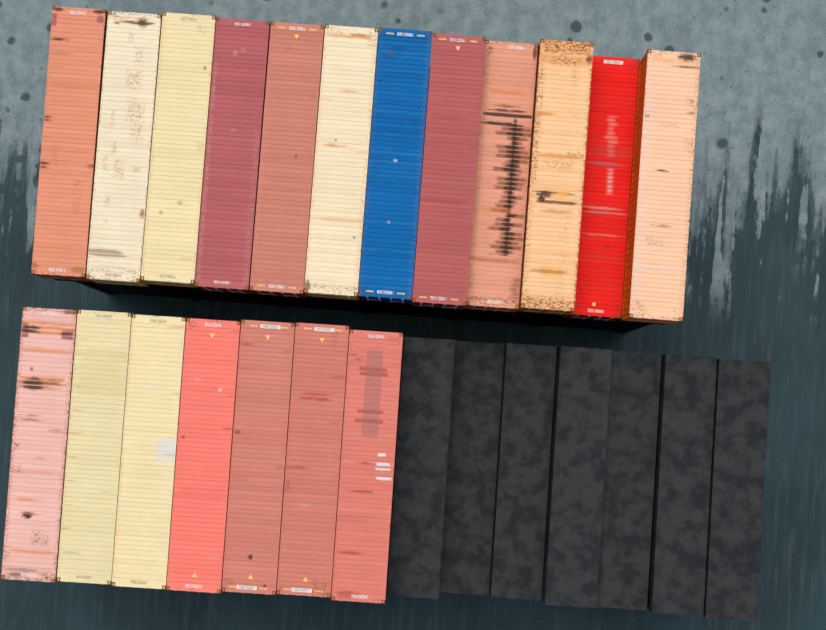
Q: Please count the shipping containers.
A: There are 19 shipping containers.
